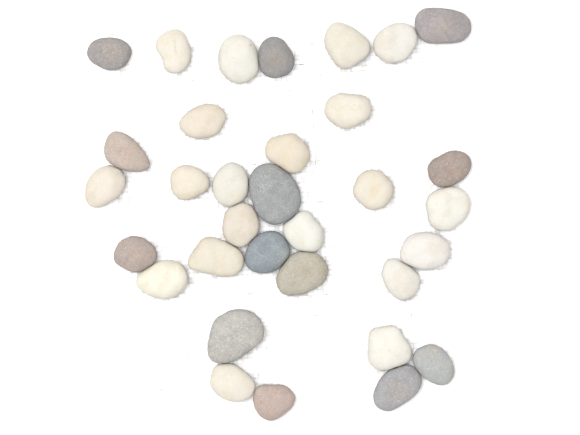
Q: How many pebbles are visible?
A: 33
